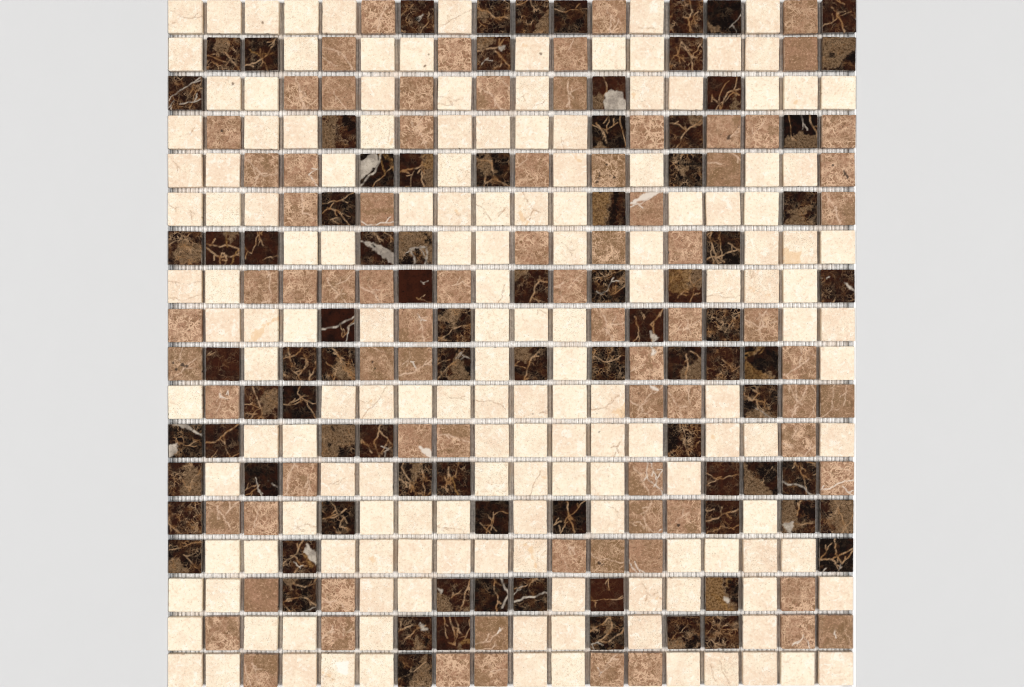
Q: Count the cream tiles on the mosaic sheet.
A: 159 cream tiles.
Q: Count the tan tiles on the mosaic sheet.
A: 78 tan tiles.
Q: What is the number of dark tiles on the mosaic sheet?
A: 87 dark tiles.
